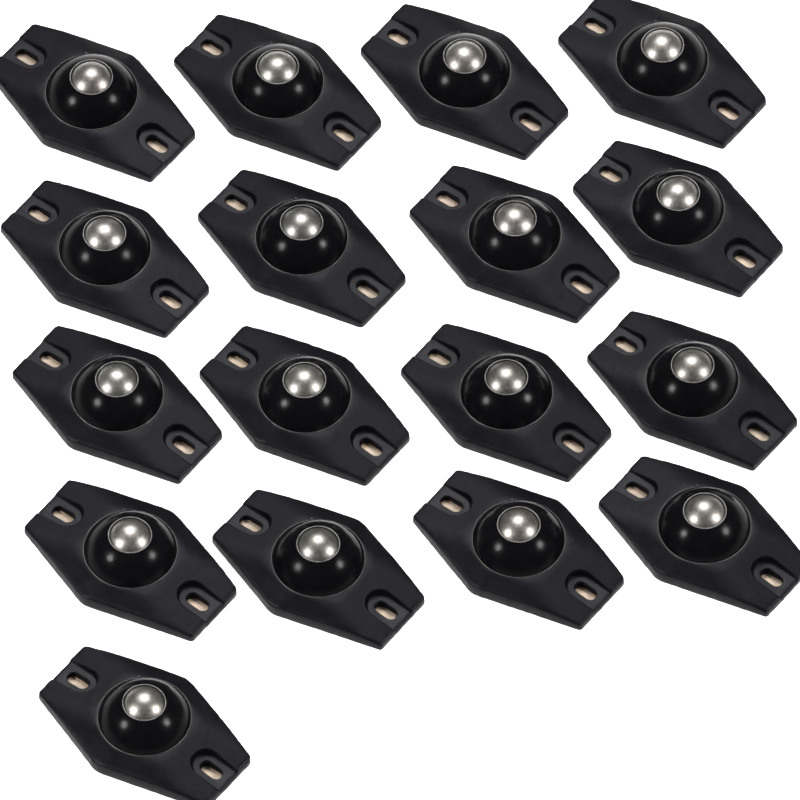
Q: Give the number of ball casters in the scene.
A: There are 17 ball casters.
